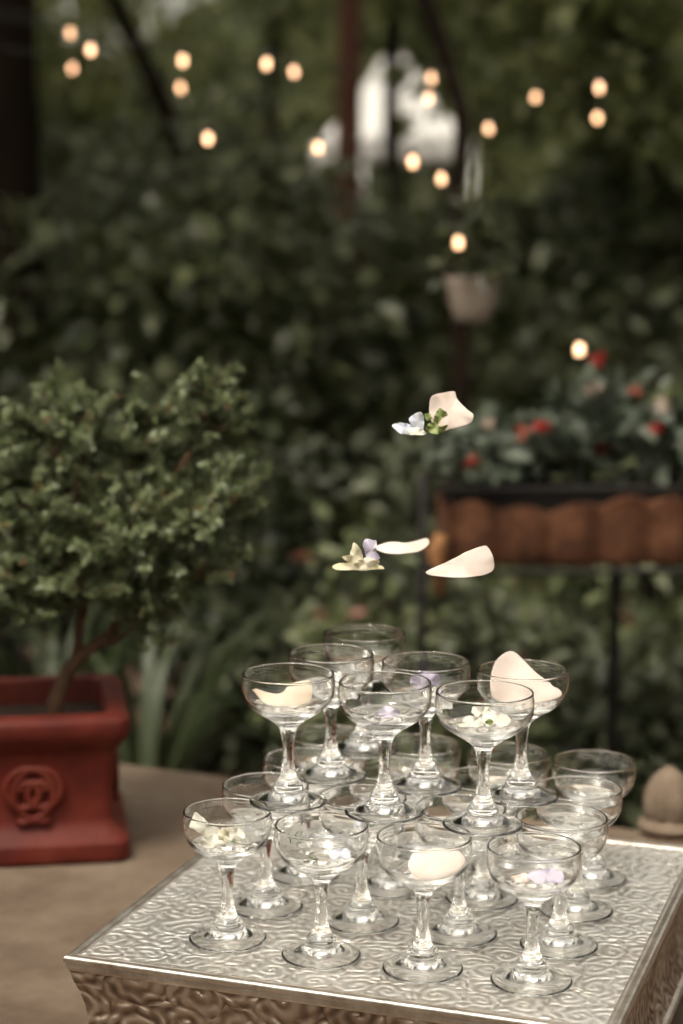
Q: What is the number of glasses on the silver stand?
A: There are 23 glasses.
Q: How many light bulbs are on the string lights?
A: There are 19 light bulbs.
